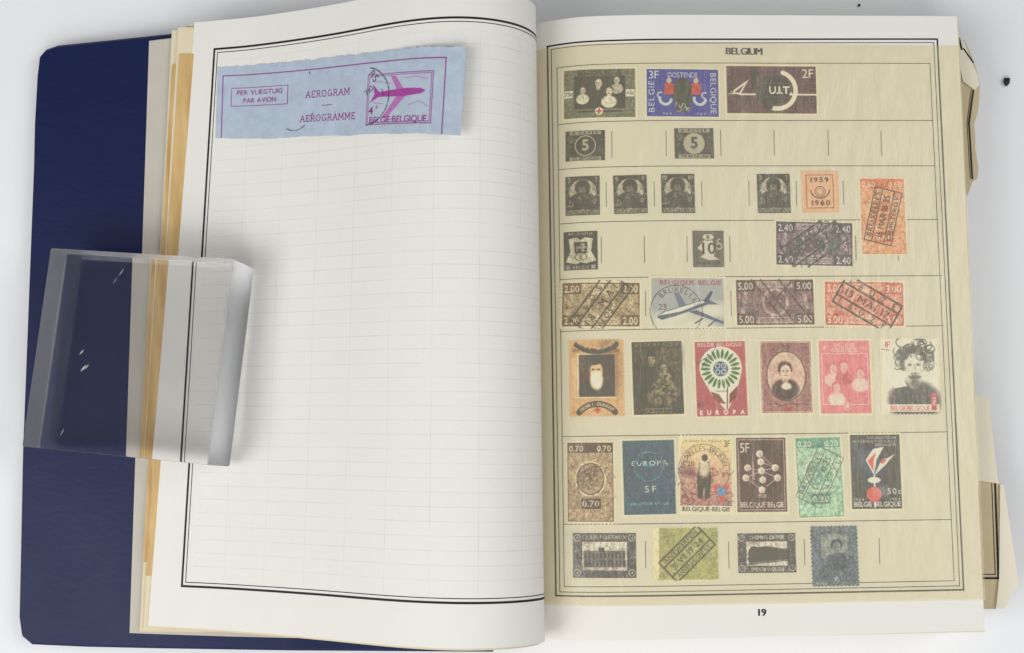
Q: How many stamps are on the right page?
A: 34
